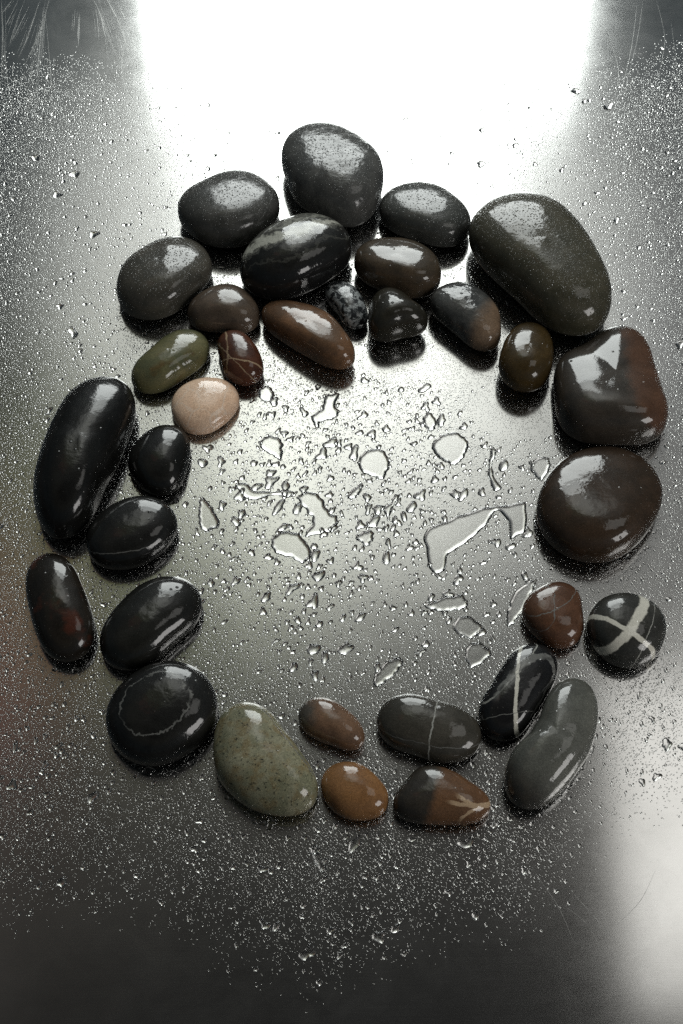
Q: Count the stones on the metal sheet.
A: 33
